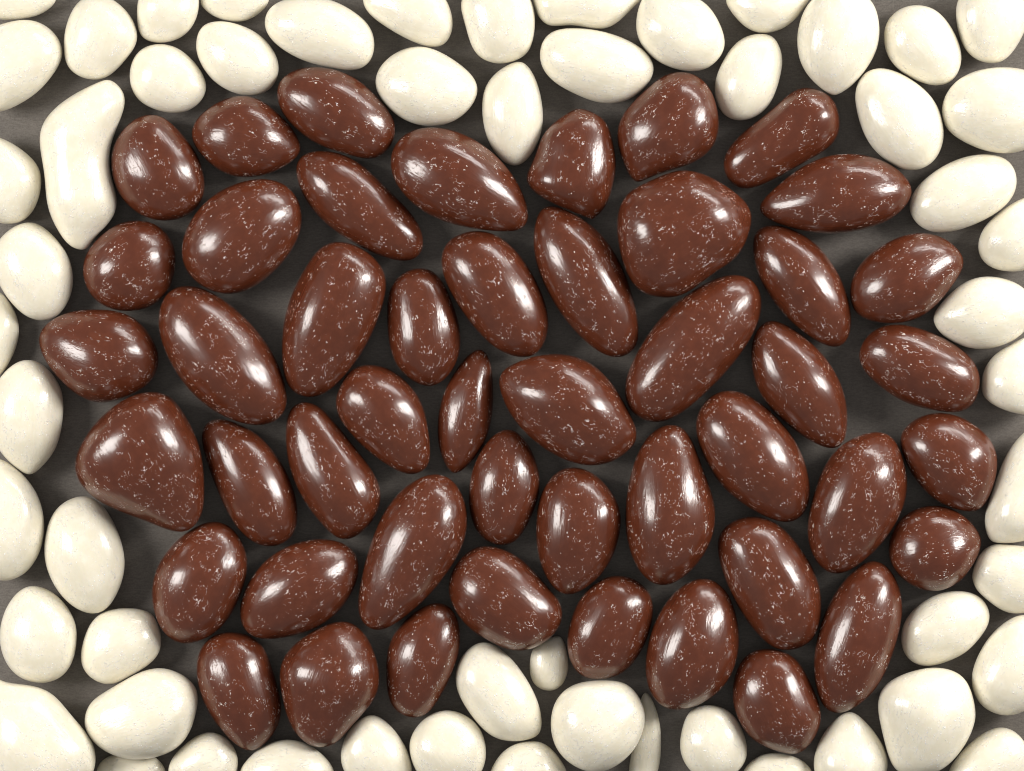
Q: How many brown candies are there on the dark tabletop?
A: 48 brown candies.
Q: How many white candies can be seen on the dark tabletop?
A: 56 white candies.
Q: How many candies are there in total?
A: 104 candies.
